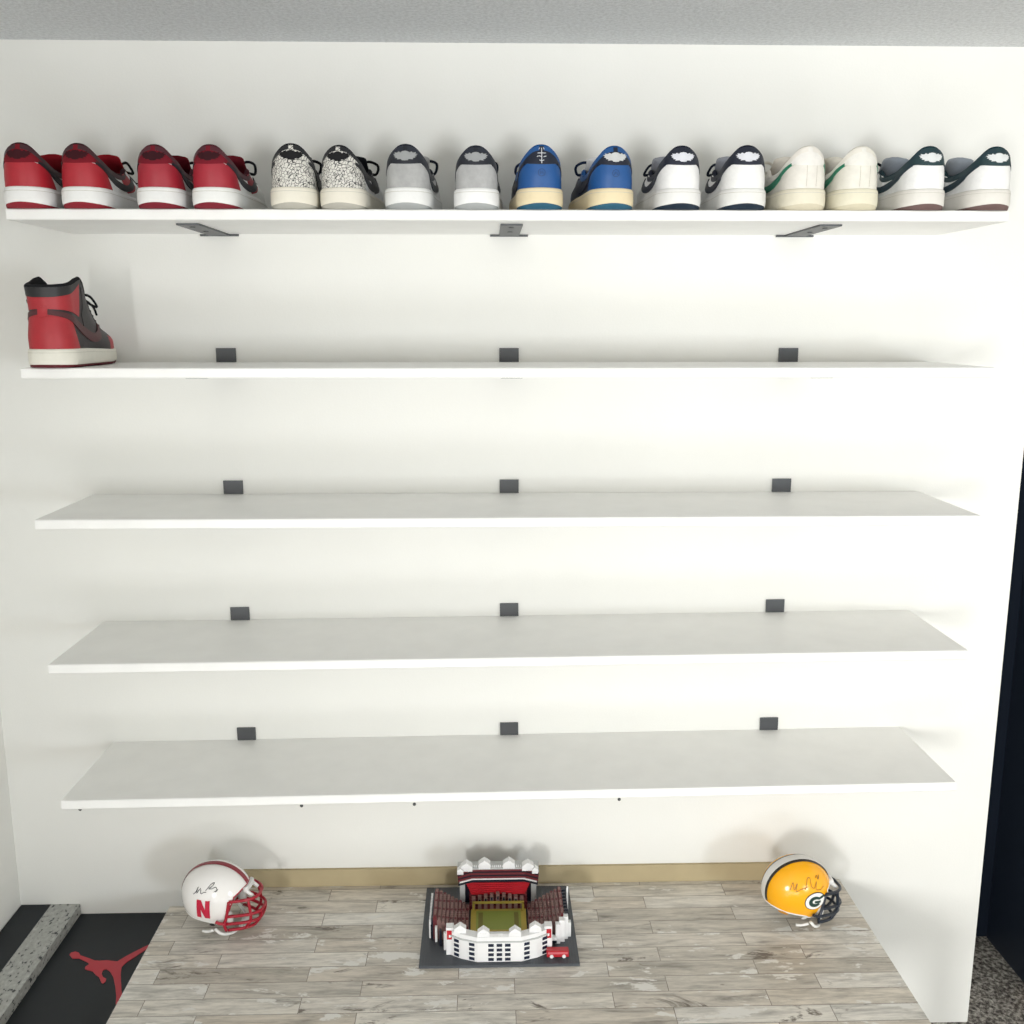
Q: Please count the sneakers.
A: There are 17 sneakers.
